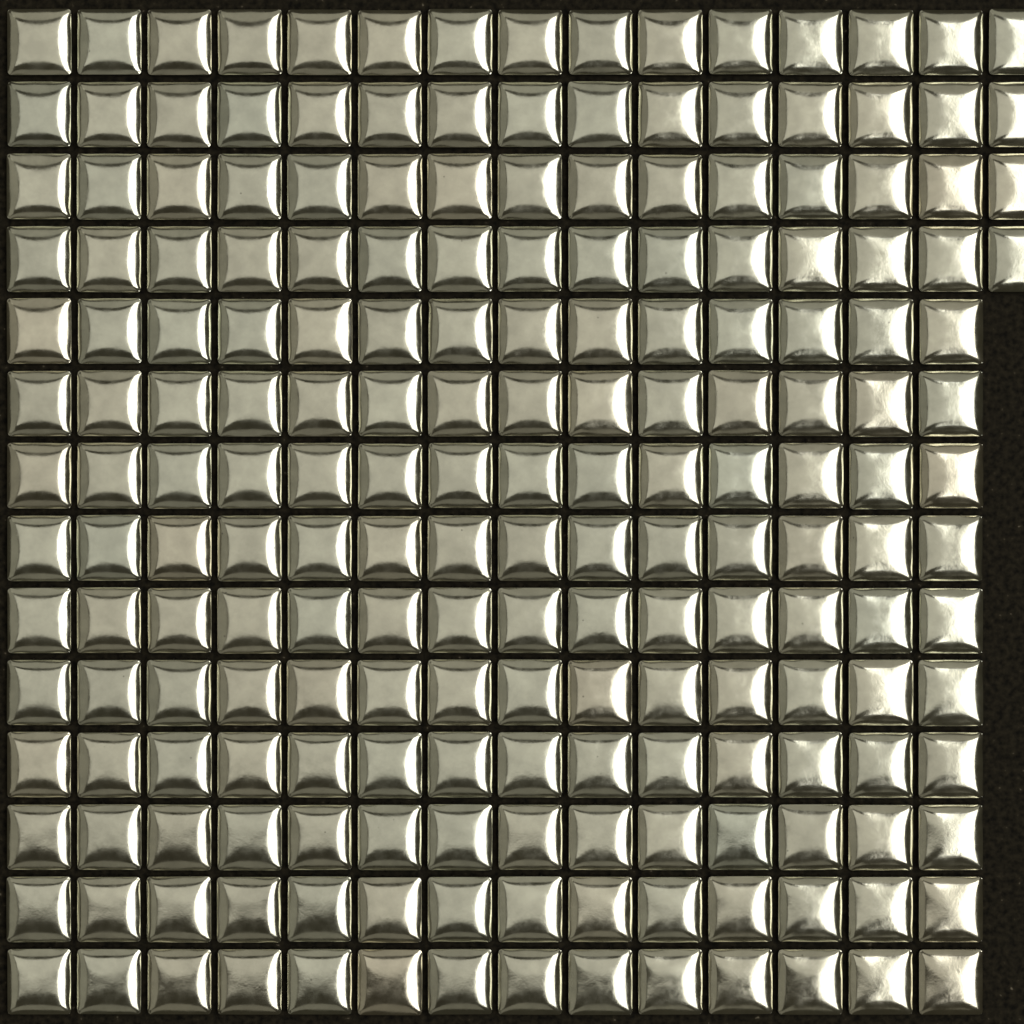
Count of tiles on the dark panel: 200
